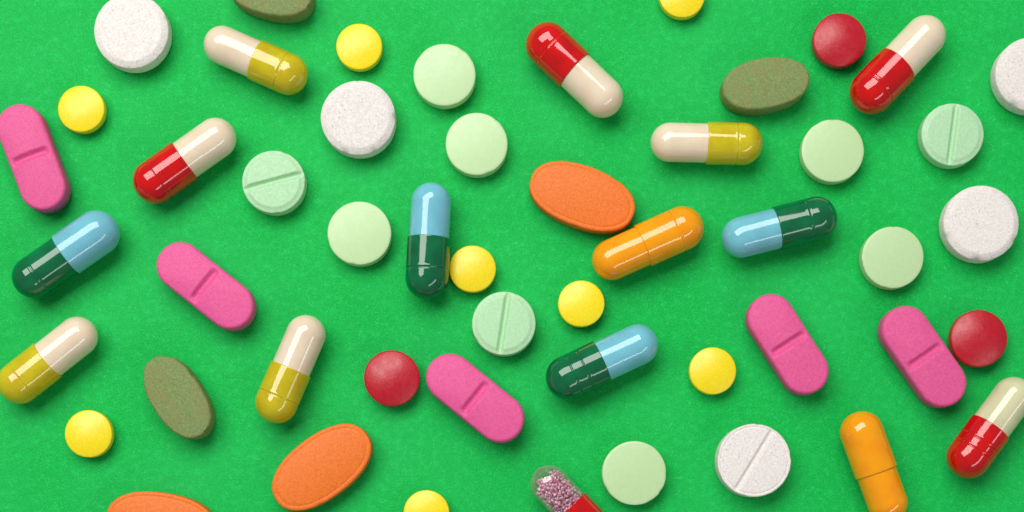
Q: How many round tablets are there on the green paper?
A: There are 25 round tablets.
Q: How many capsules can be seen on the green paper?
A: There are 15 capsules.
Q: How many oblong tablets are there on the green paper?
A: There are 11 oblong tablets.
